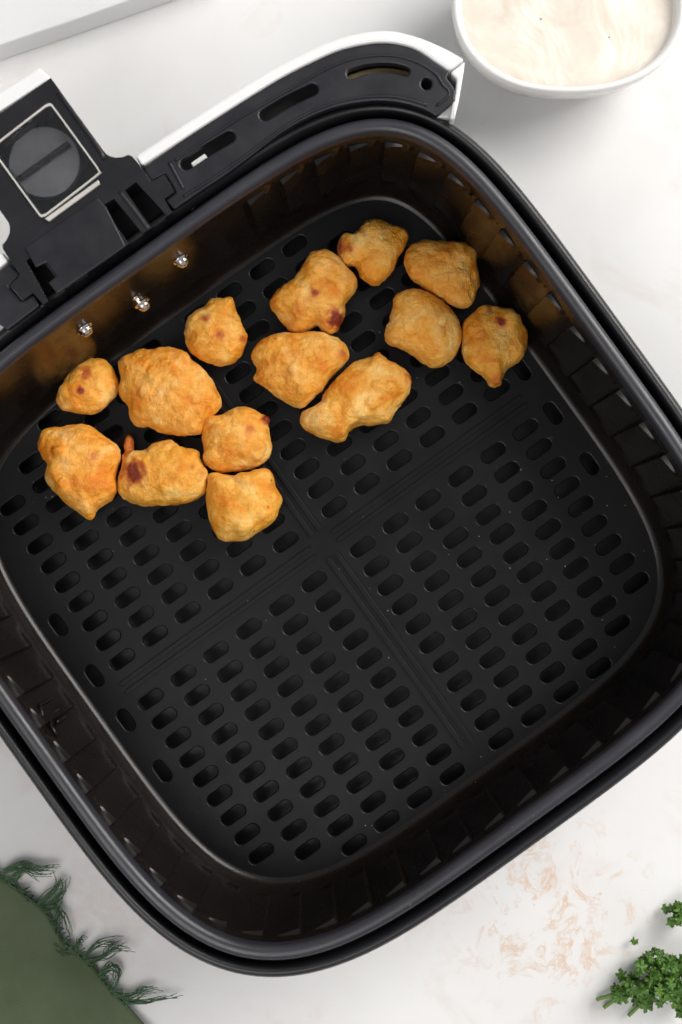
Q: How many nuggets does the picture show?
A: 14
